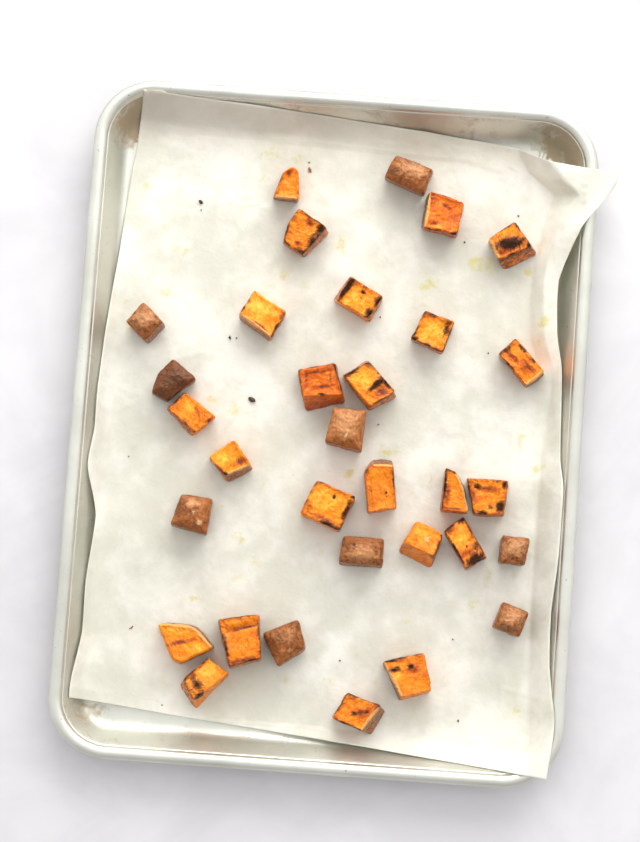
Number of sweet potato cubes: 32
